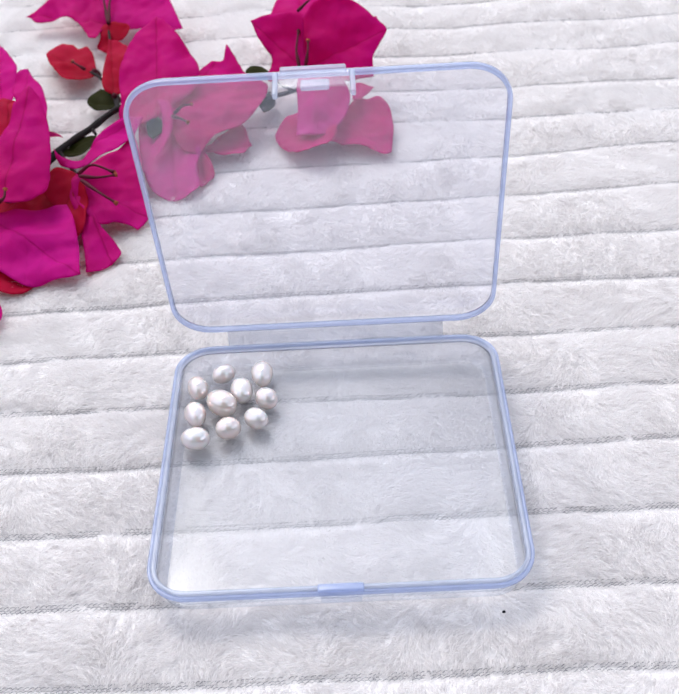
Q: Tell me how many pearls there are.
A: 10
